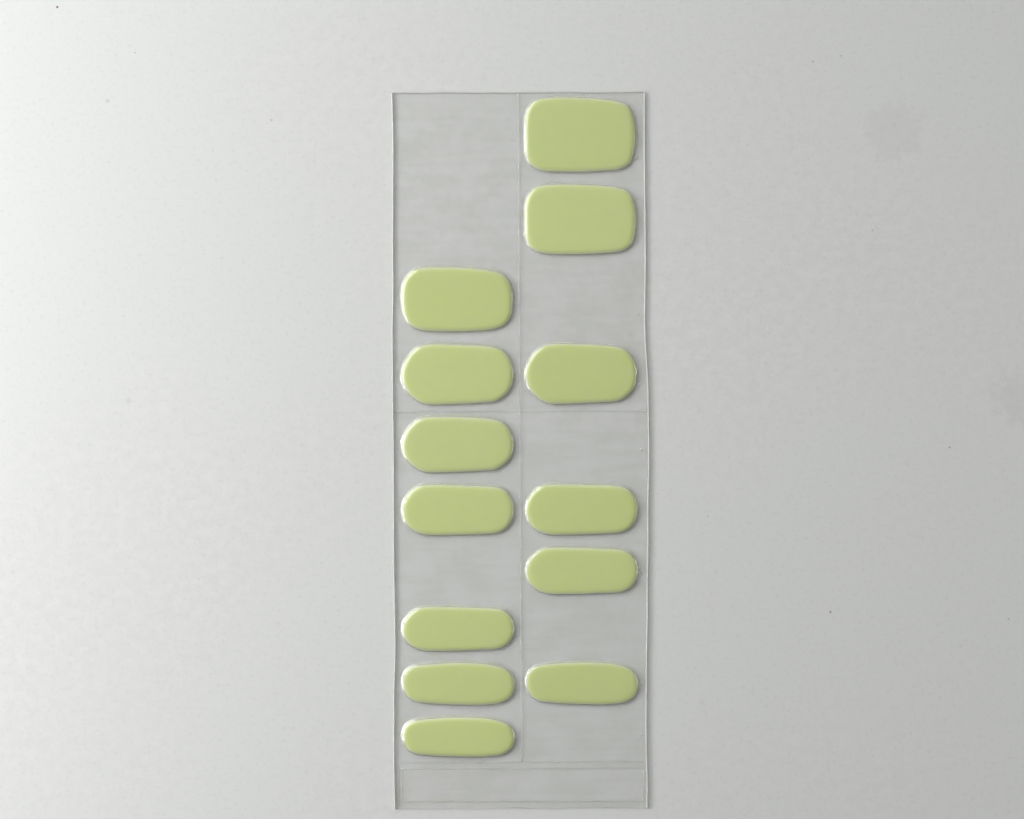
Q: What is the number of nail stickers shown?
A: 13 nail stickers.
